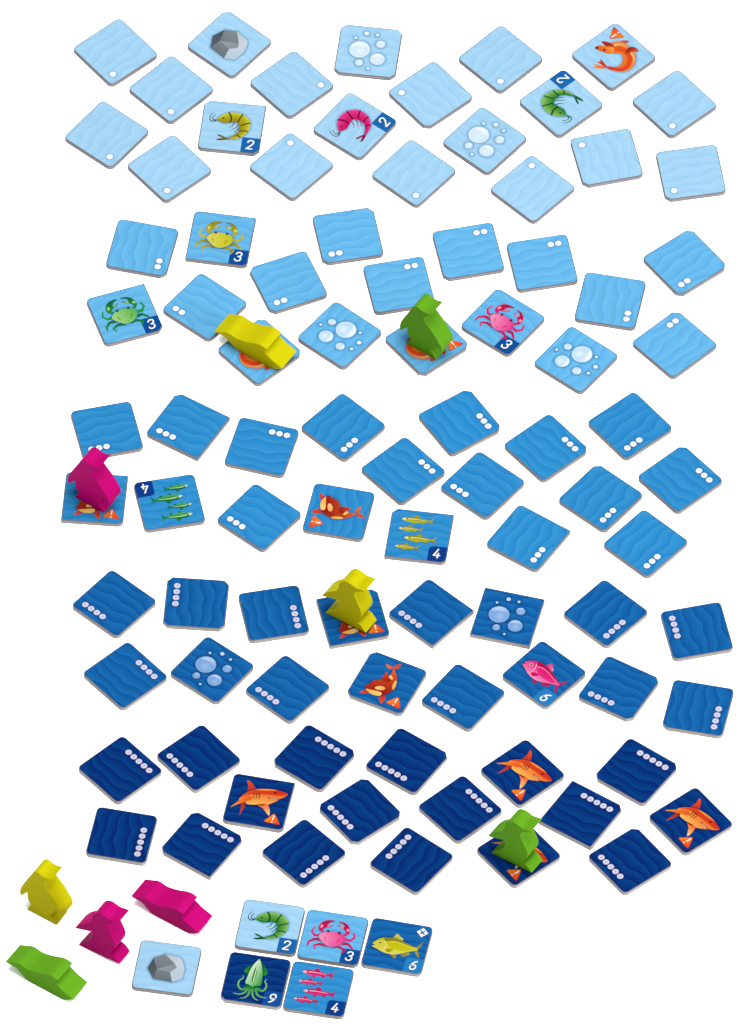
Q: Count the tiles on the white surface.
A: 94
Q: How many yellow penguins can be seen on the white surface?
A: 3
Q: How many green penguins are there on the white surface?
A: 3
